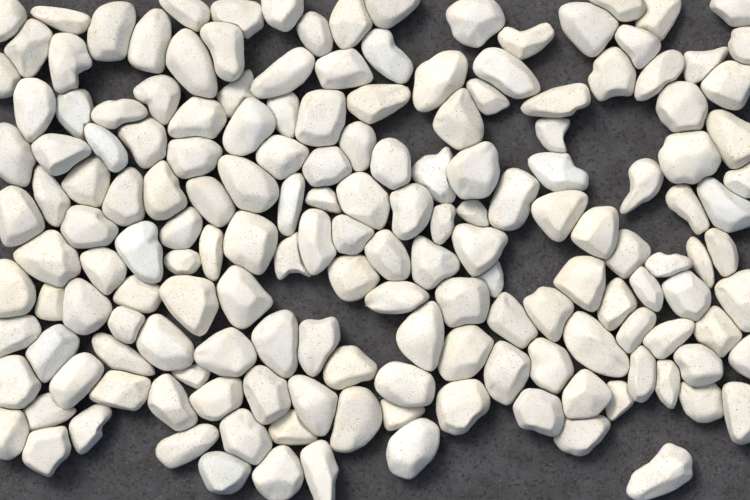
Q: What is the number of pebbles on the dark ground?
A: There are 167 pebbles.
